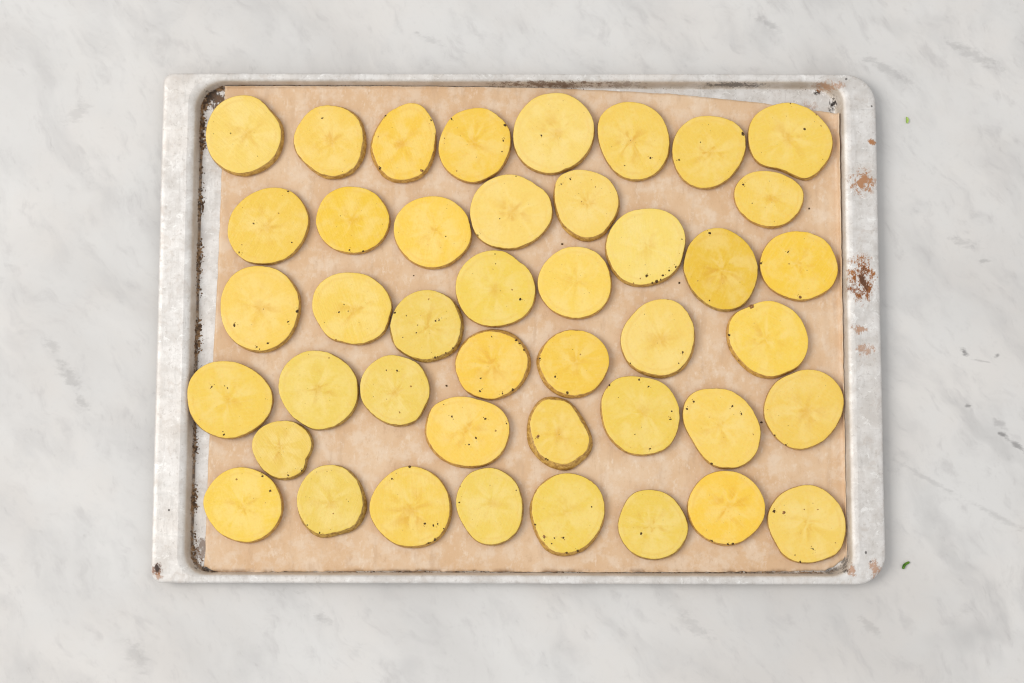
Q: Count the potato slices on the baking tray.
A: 43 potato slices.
